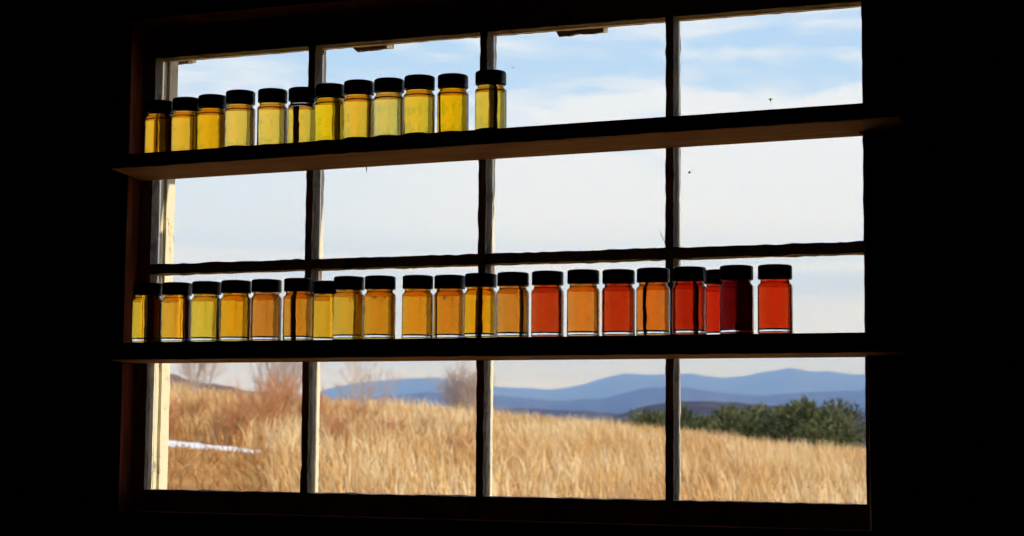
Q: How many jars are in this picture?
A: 33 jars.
